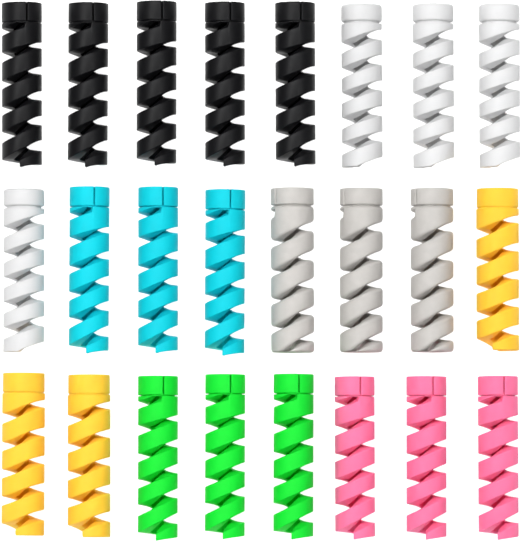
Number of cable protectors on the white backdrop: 24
